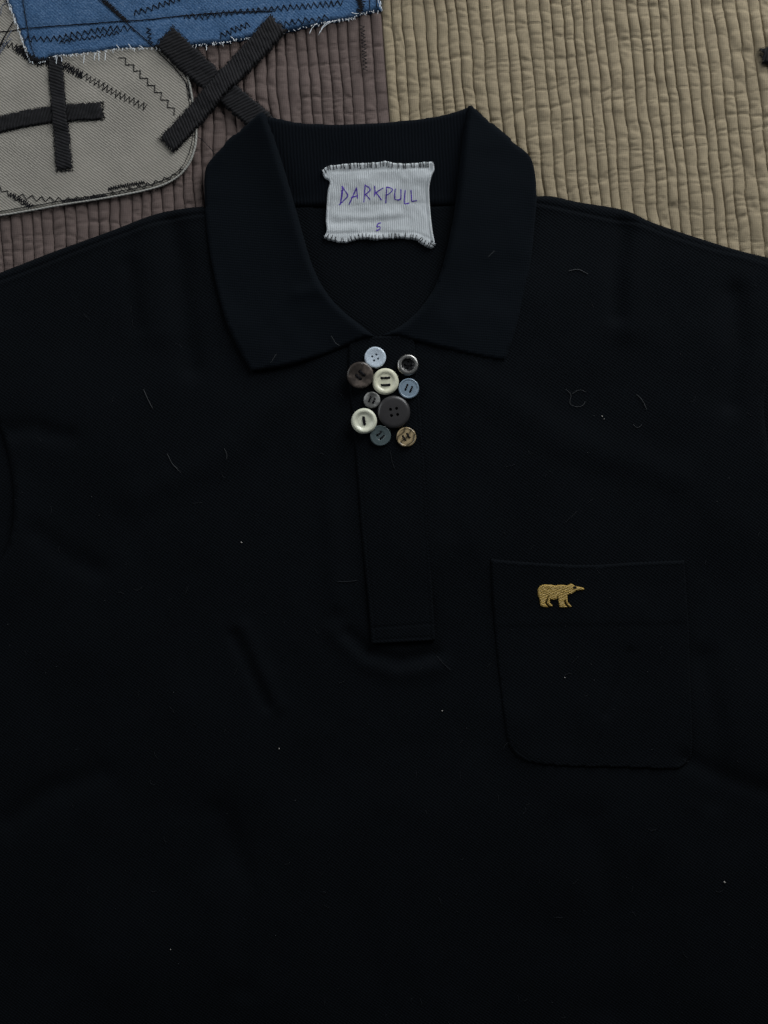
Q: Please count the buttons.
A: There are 10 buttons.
